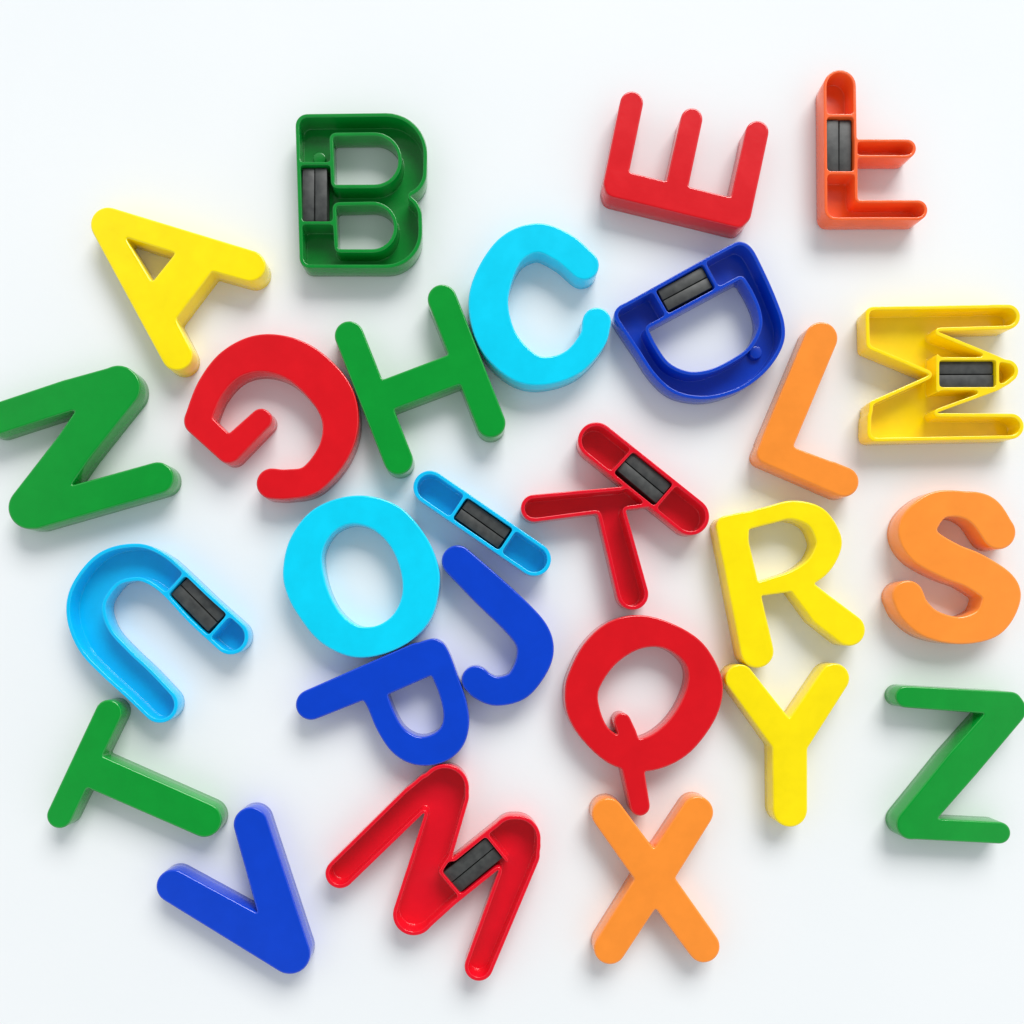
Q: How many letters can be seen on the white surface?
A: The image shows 26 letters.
